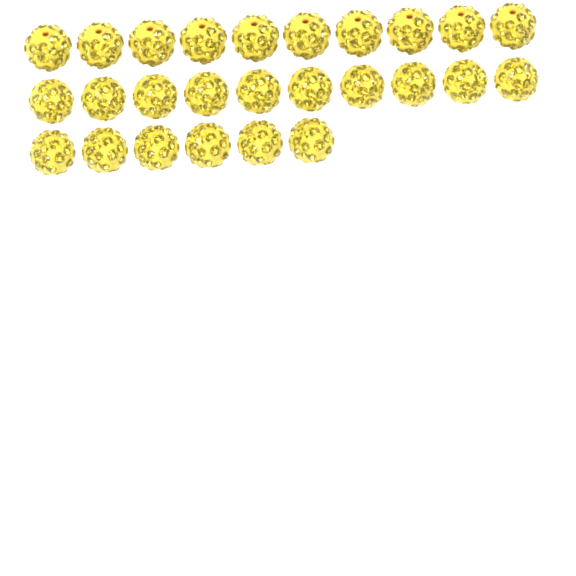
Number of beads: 26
